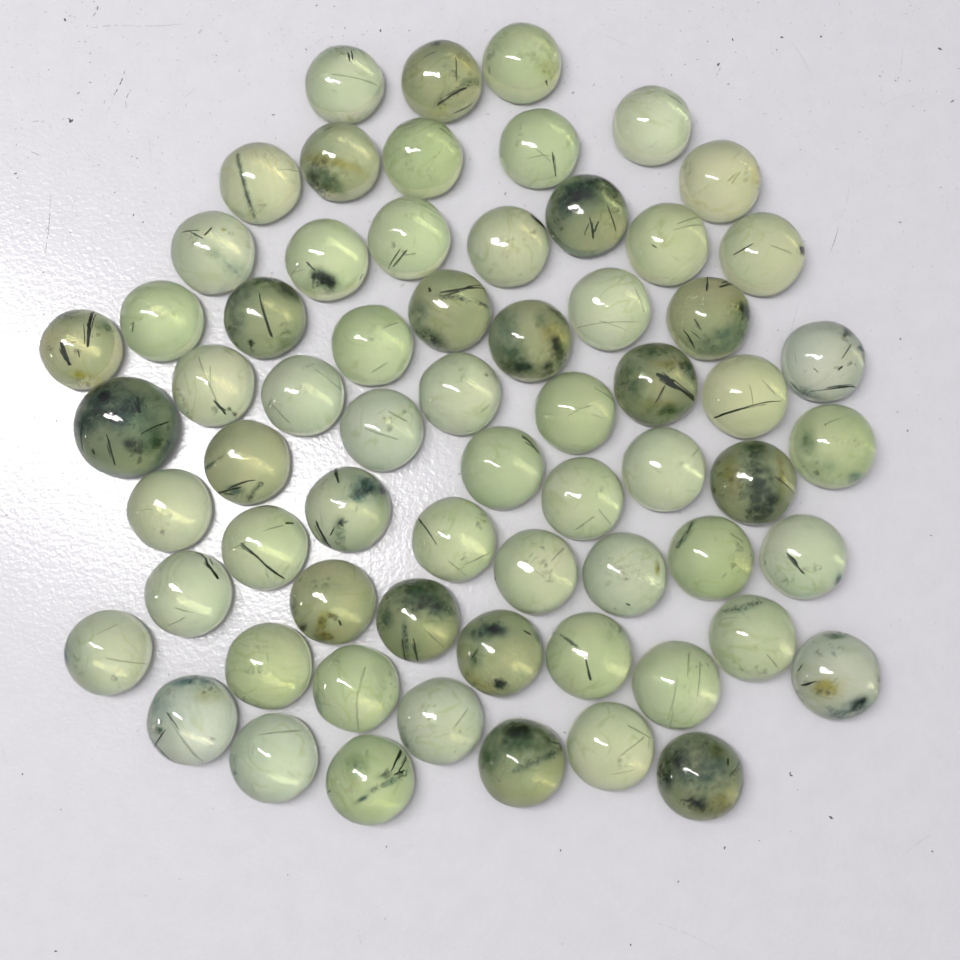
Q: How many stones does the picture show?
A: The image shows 65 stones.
